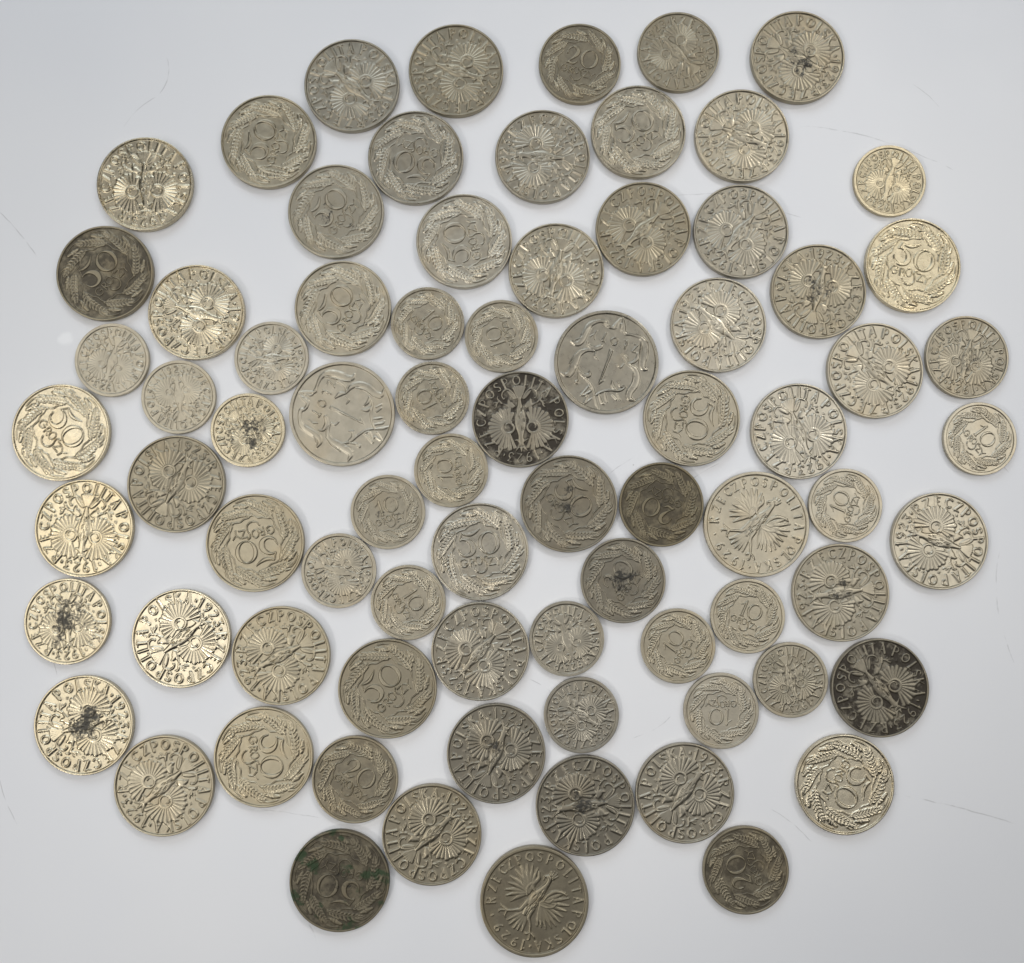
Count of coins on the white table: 78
